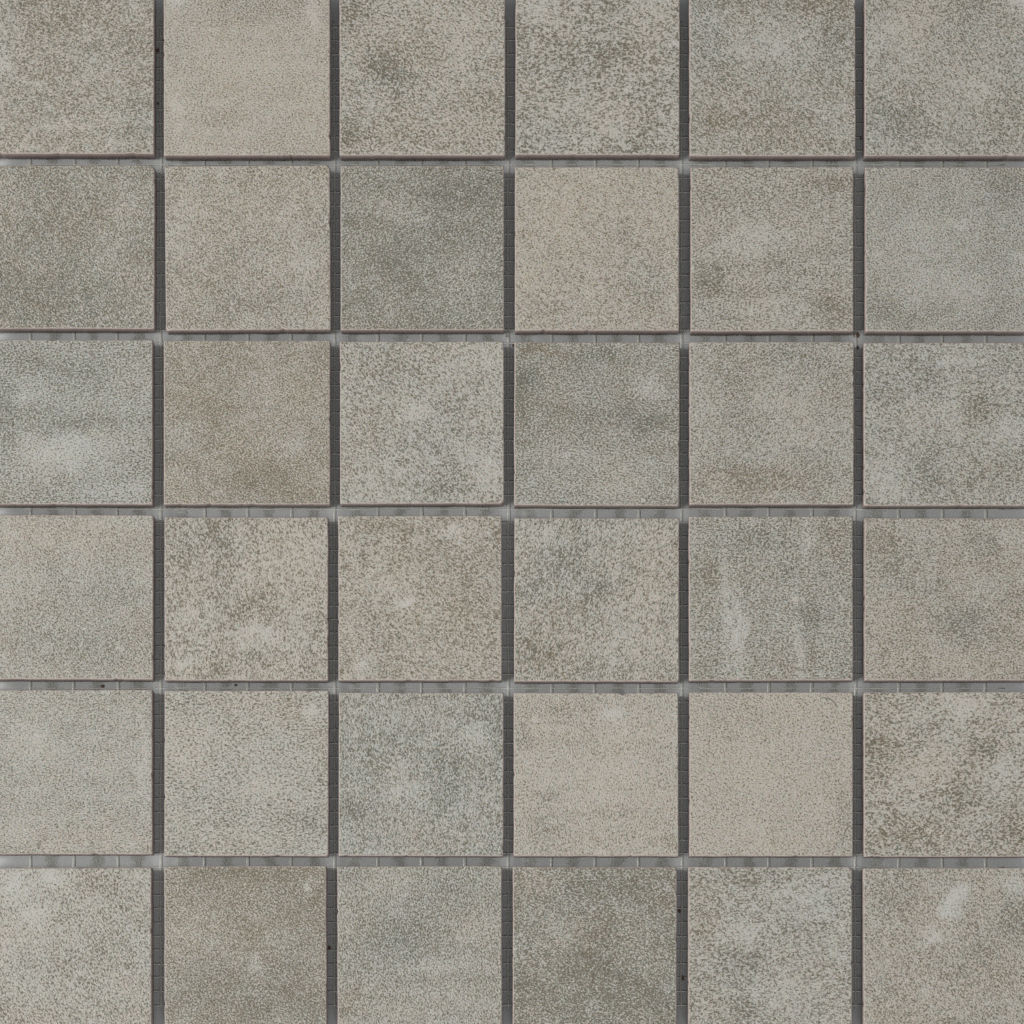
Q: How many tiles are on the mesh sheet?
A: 36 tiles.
